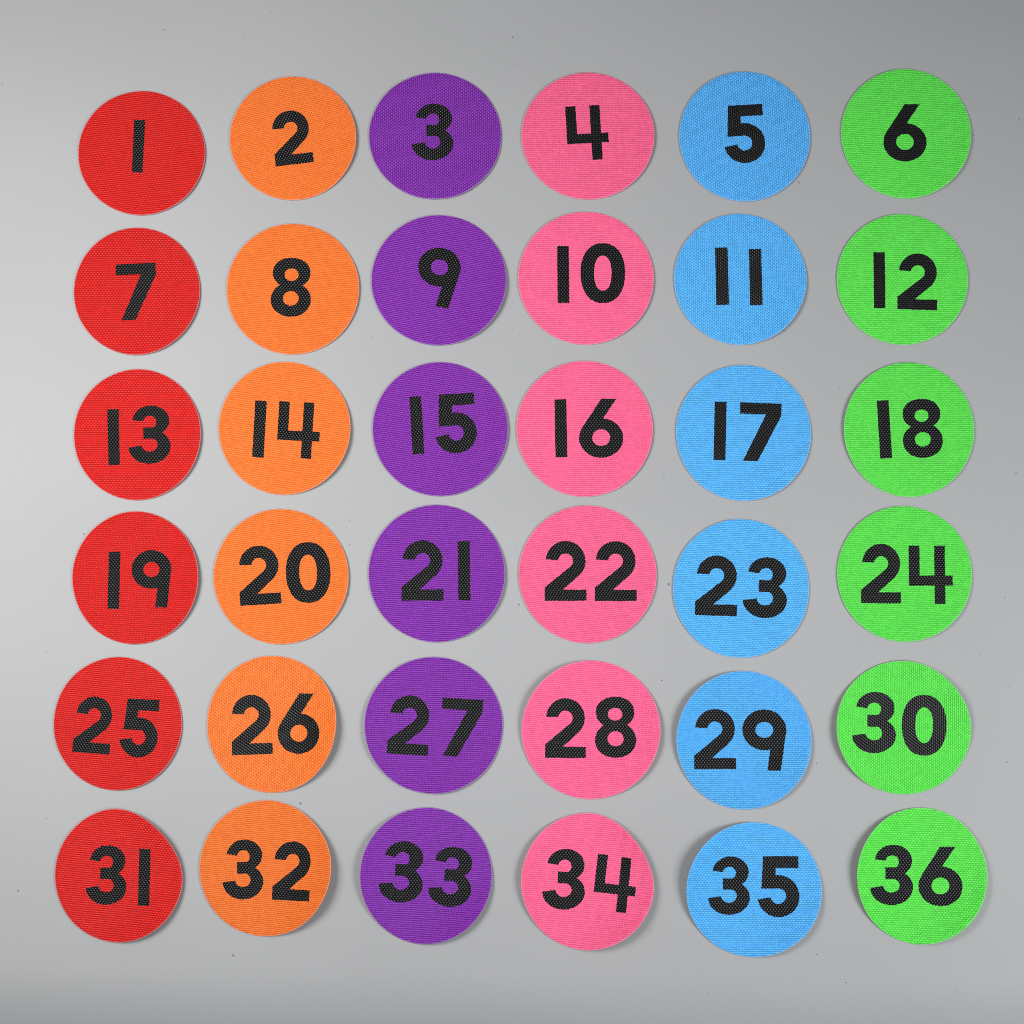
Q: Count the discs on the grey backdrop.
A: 36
